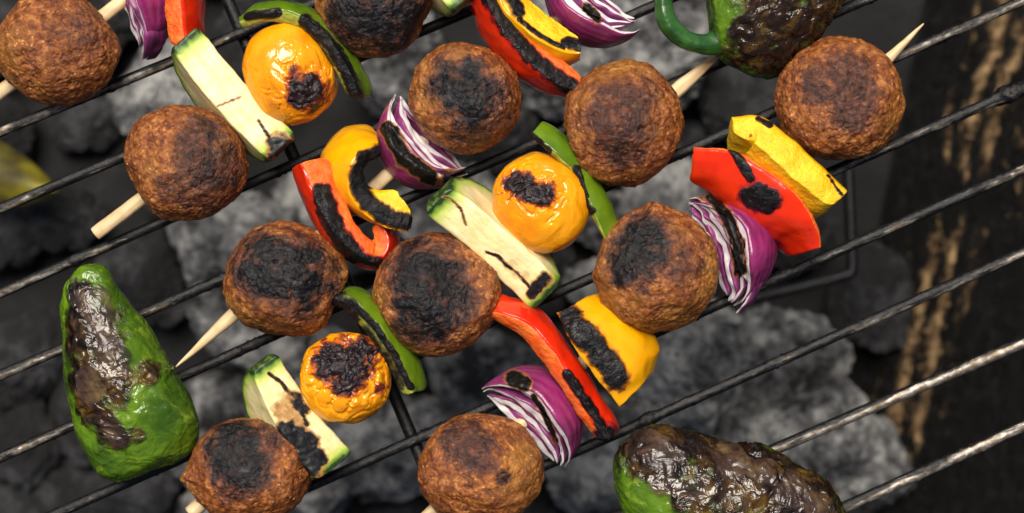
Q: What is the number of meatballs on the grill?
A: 11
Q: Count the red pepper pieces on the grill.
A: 5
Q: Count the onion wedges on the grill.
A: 5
